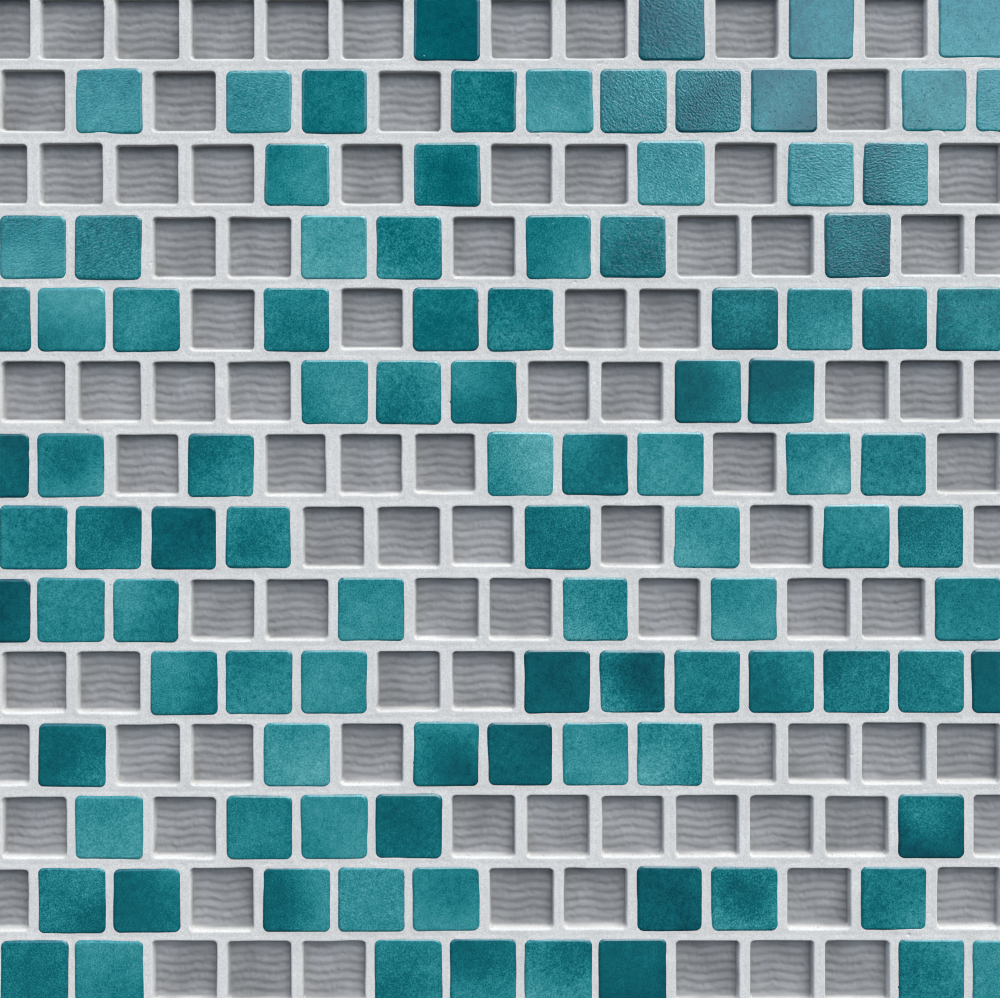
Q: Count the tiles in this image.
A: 101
